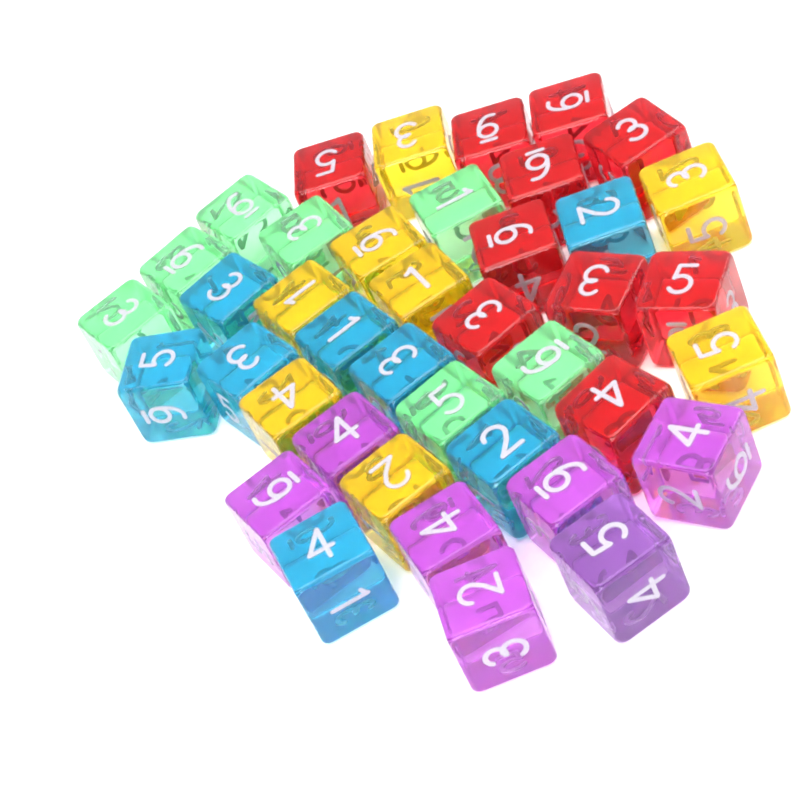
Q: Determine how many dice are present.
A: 40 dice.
